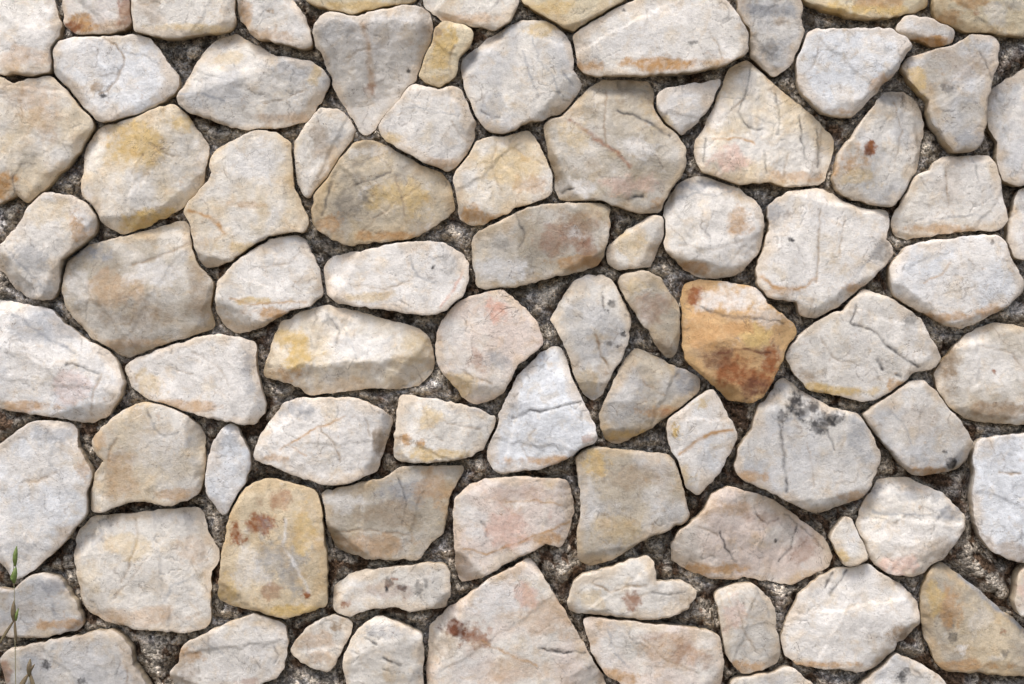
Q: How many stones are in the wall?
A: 85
